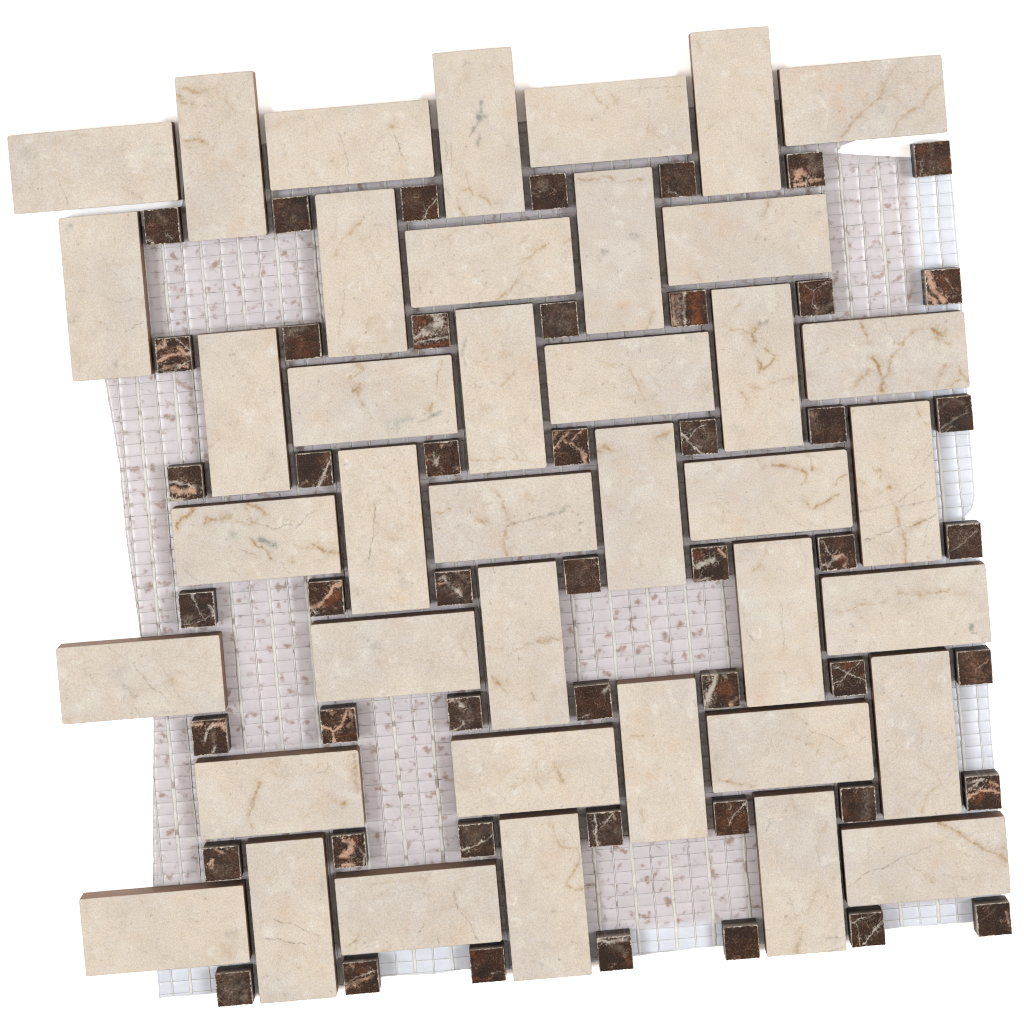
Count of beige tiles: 40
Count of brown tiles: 49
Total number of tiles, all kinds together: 89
